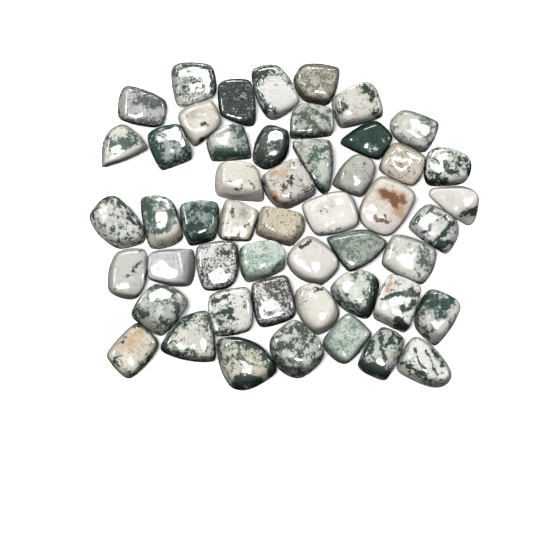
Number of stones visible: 50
